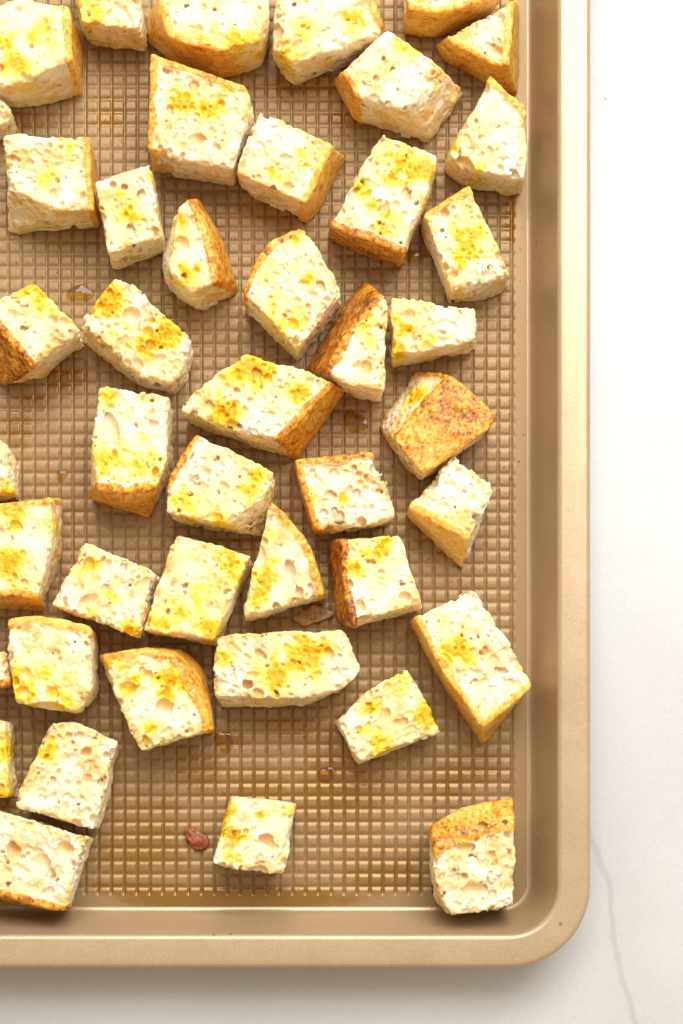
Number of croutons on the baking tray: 44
